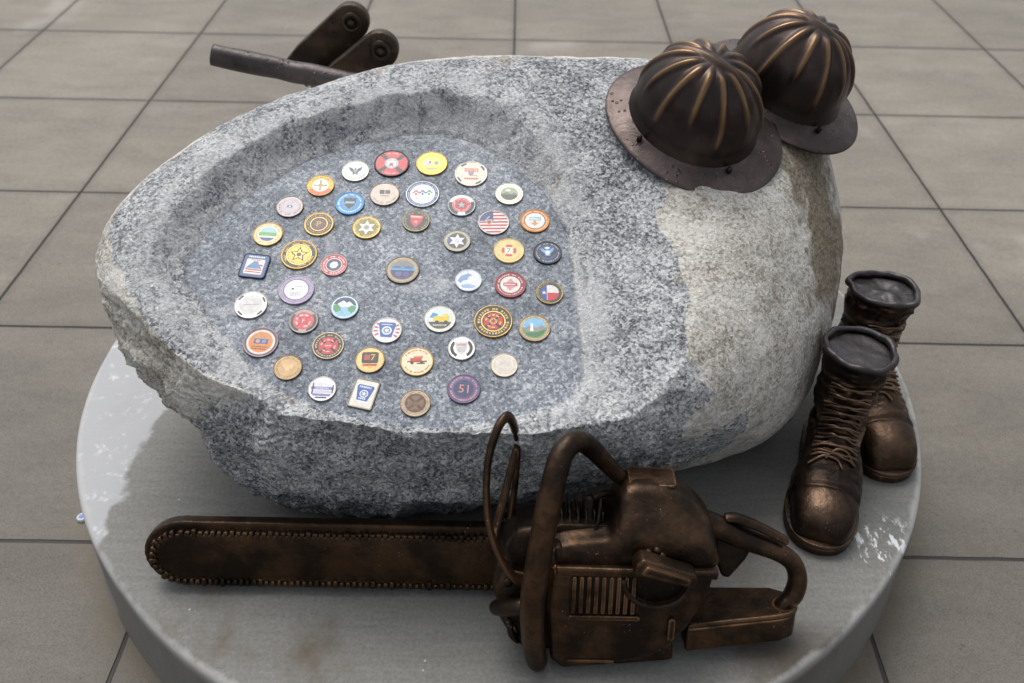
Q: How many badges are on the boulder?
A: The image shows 46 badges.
